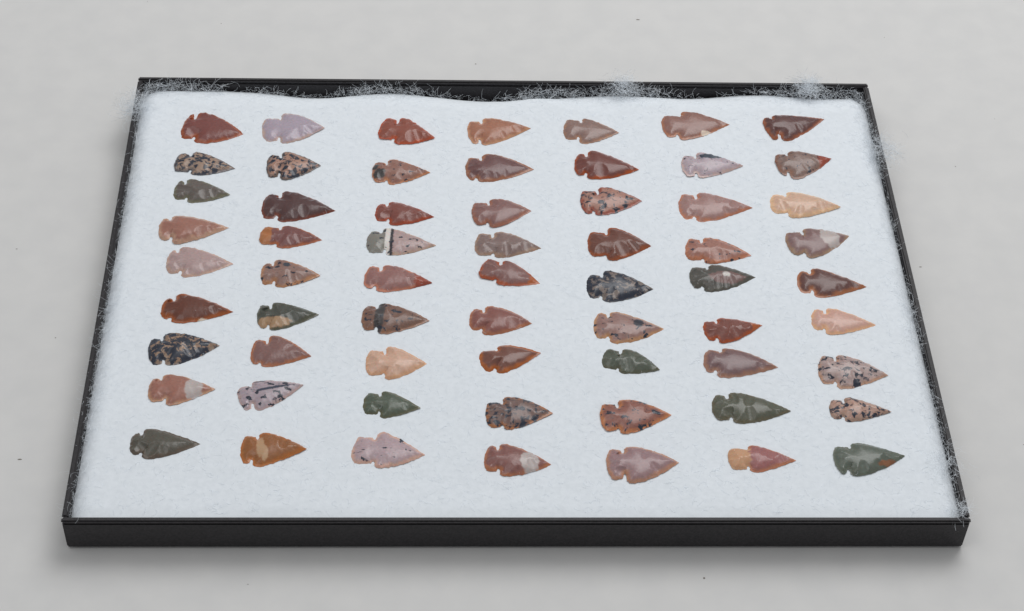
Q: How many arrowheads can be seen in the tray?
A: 63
